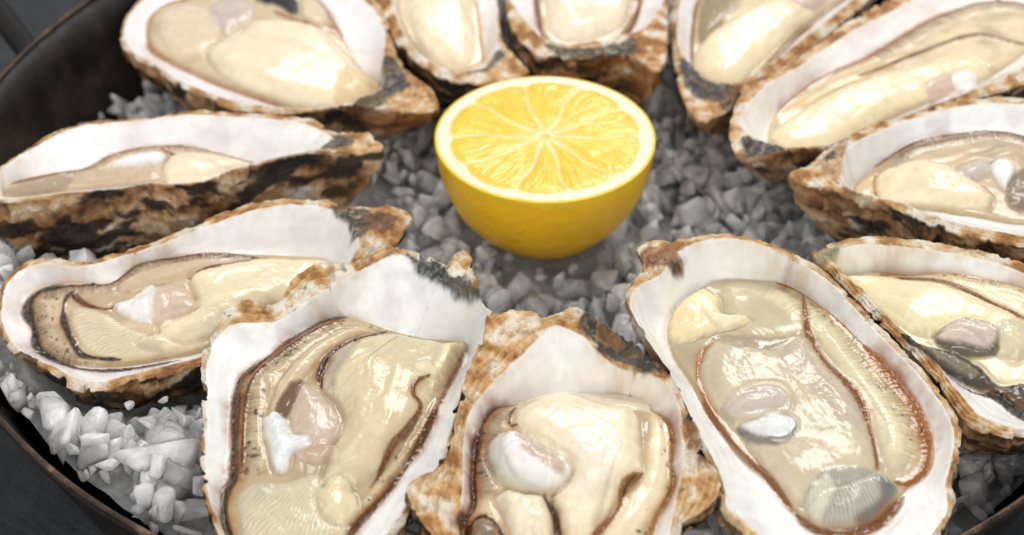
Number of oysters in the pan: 12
